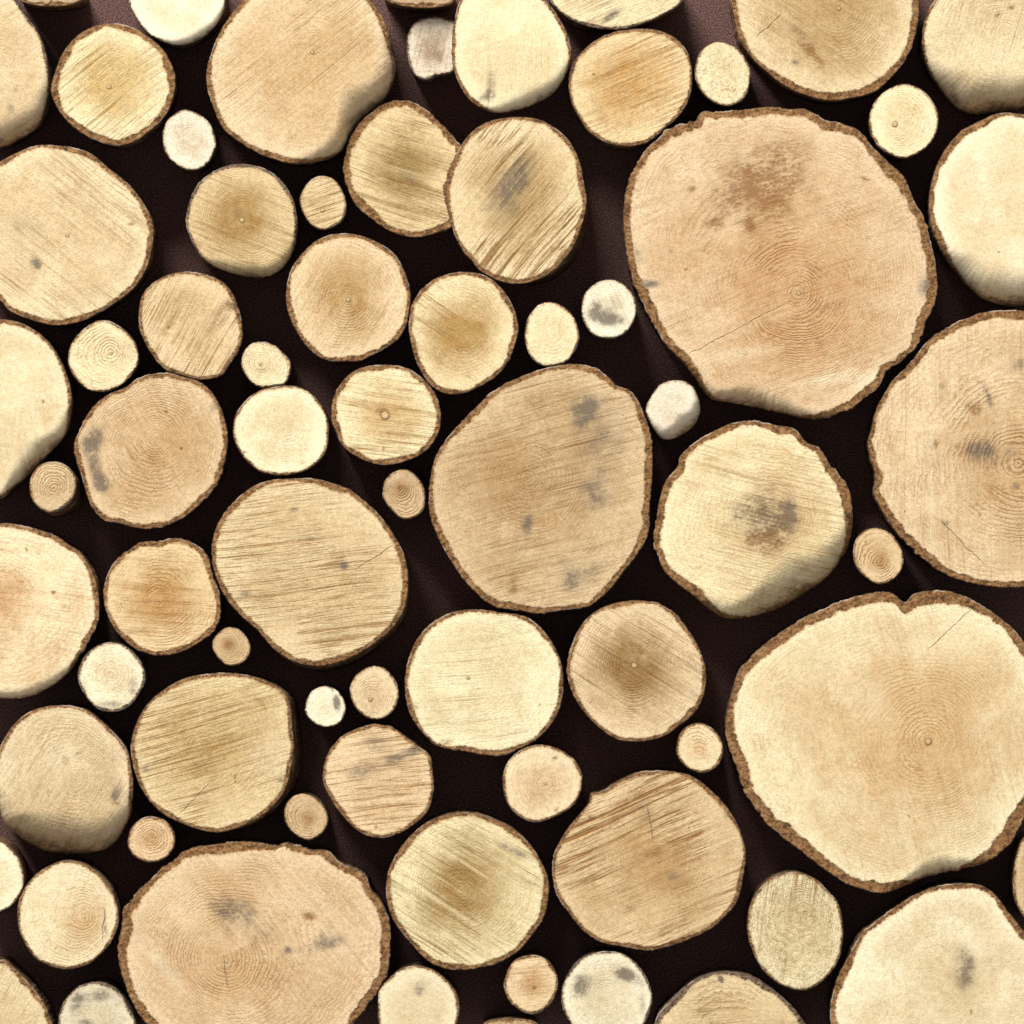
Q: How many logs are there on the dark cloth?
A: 72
